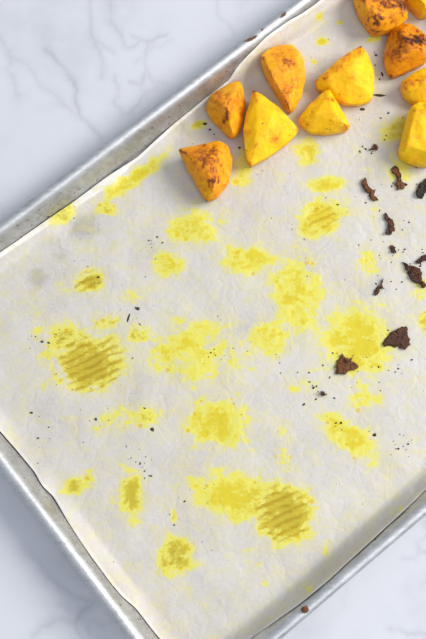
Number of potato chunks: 11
